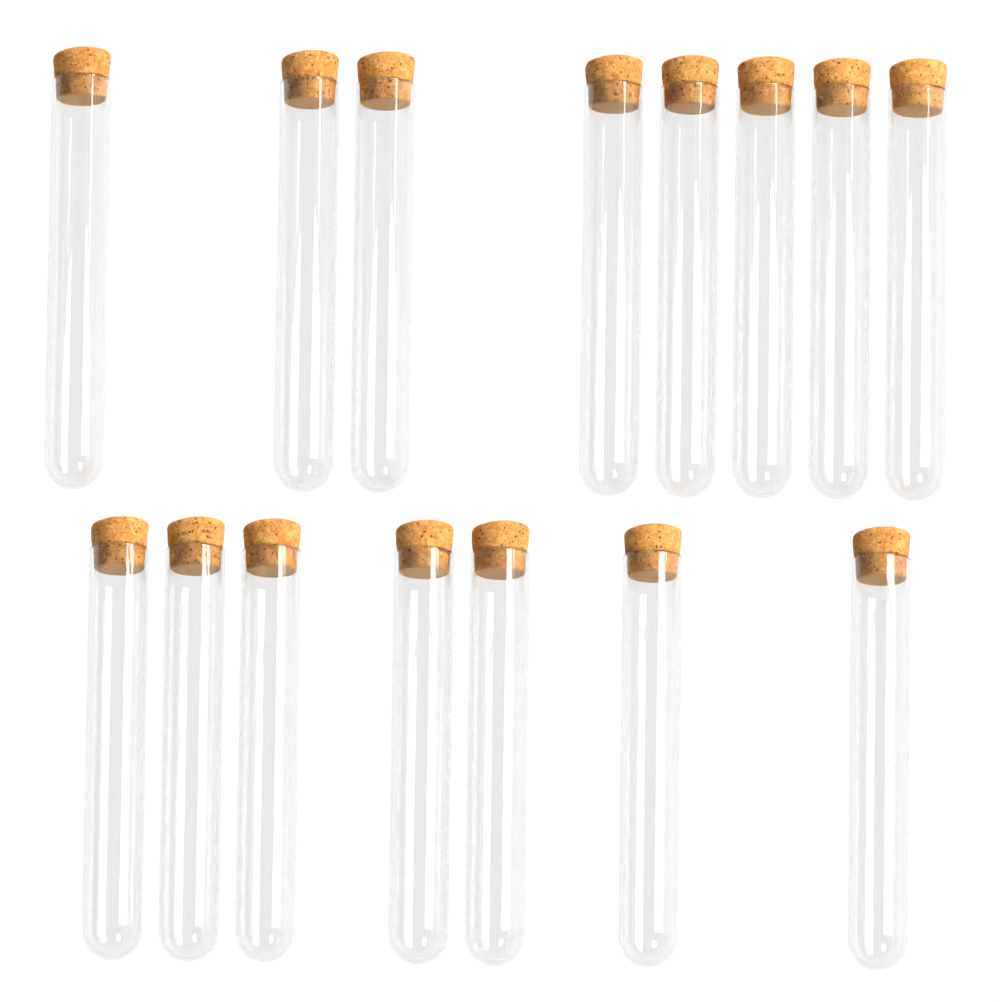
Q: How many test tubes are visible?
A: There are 15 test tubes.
